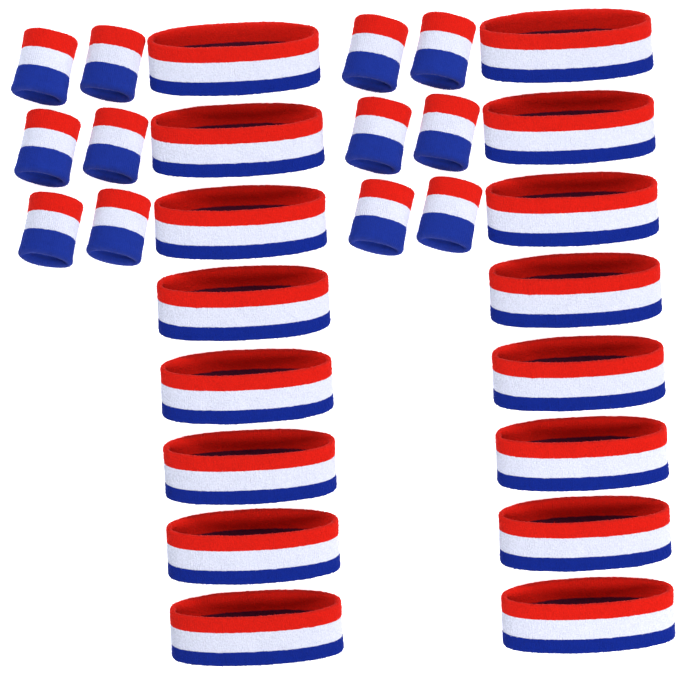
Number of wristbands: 12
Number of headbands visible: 16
